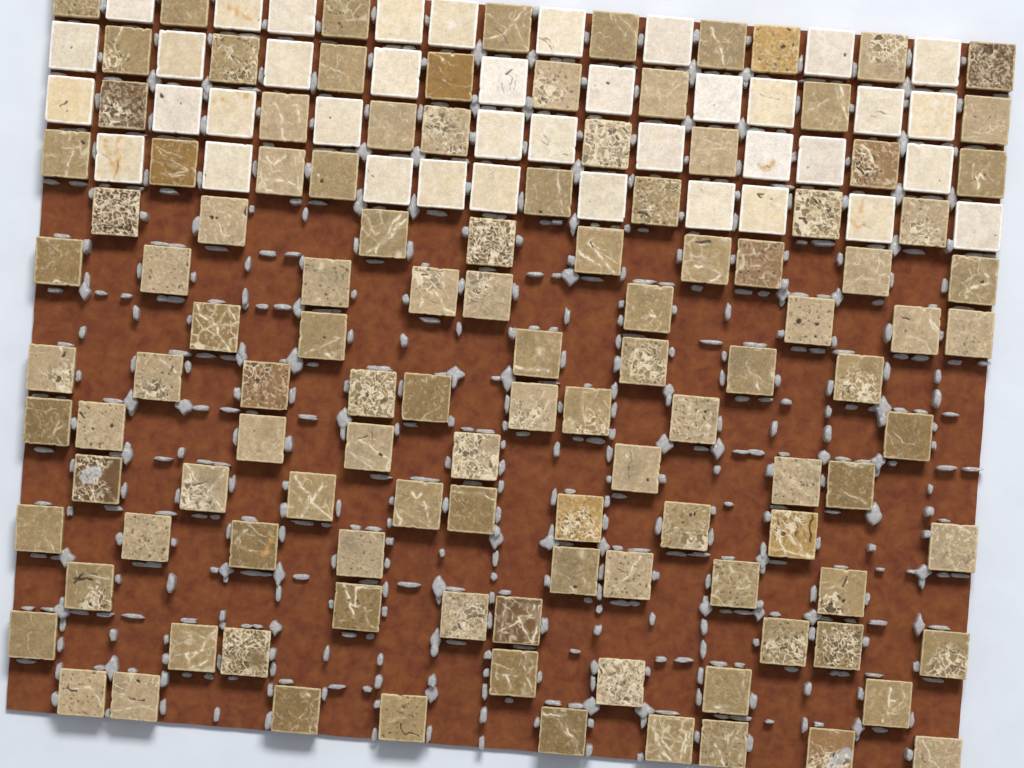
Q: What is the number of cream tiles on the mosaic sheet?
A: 39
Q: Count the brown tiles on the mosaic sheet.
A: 114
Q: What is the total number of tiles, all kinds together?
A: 153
